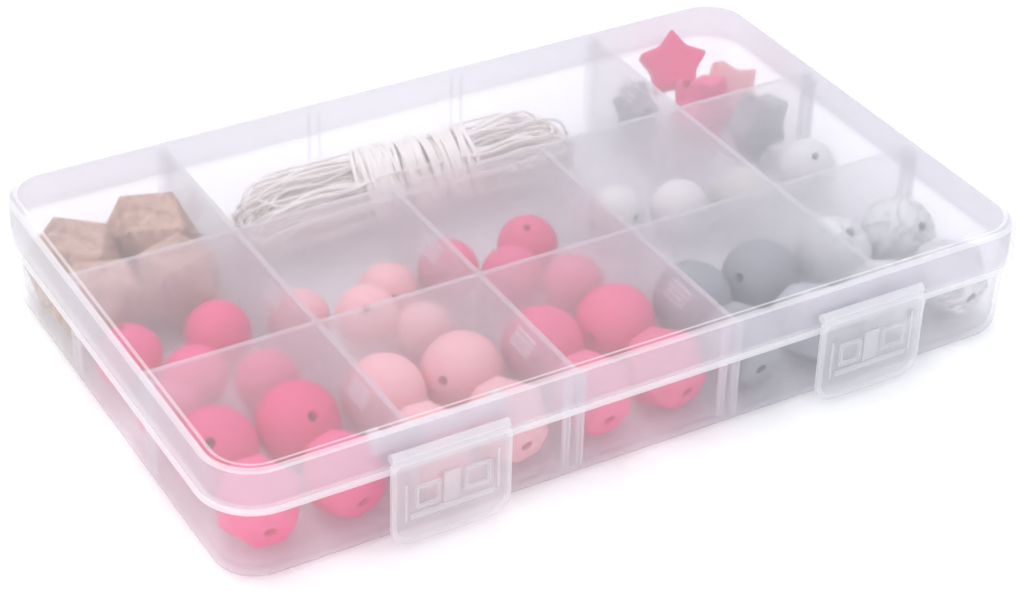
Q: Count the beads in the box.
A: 46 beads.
